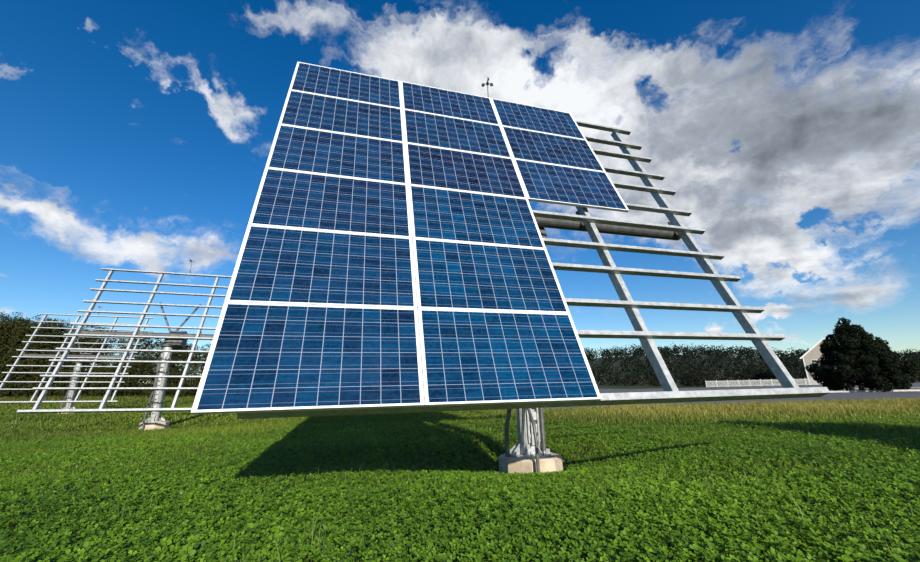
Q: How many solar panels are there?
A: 15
